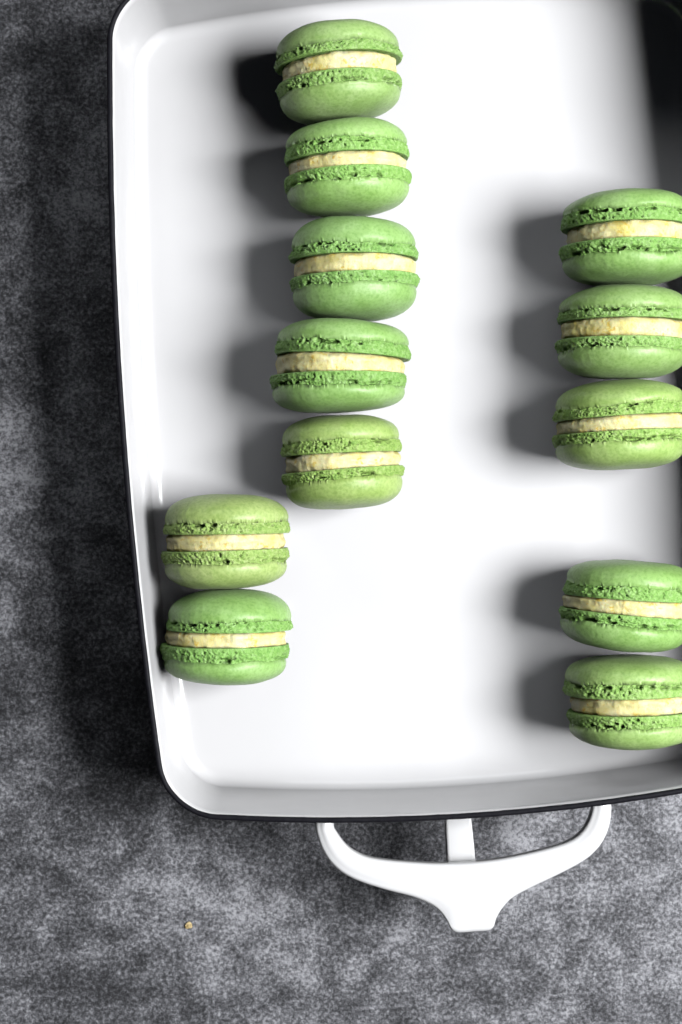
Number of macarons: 12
